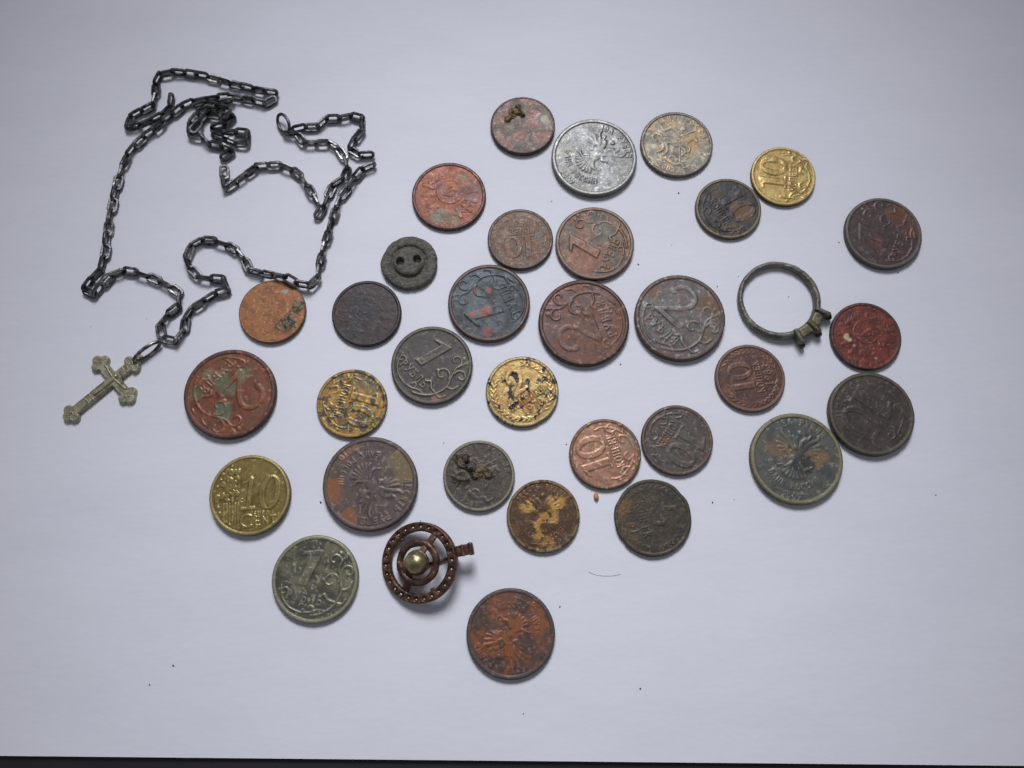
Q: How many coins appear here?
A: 31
